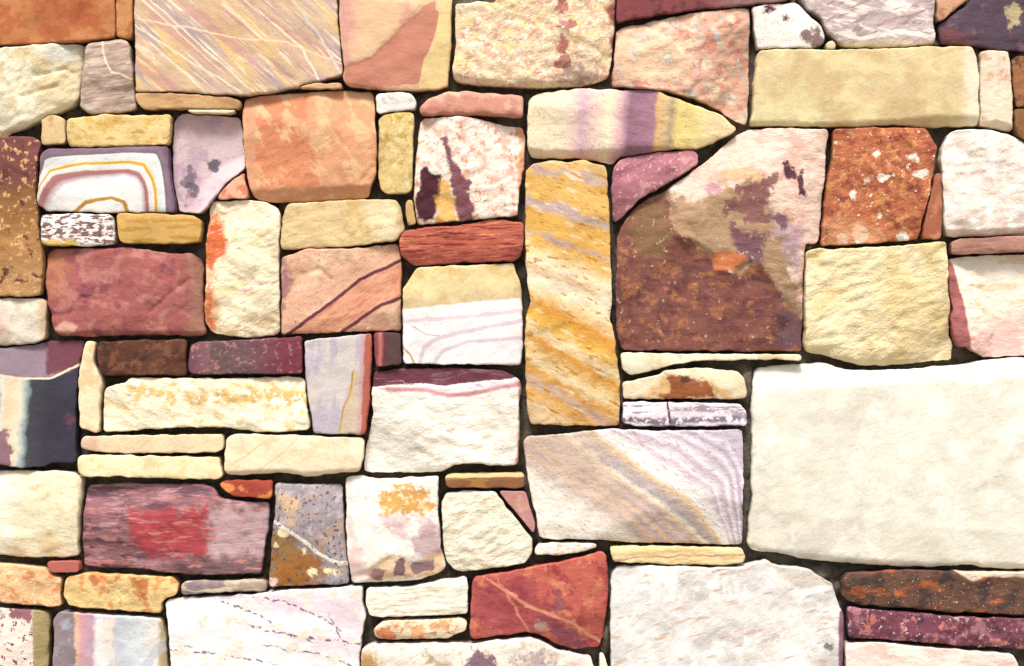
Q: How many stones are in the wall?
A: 94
